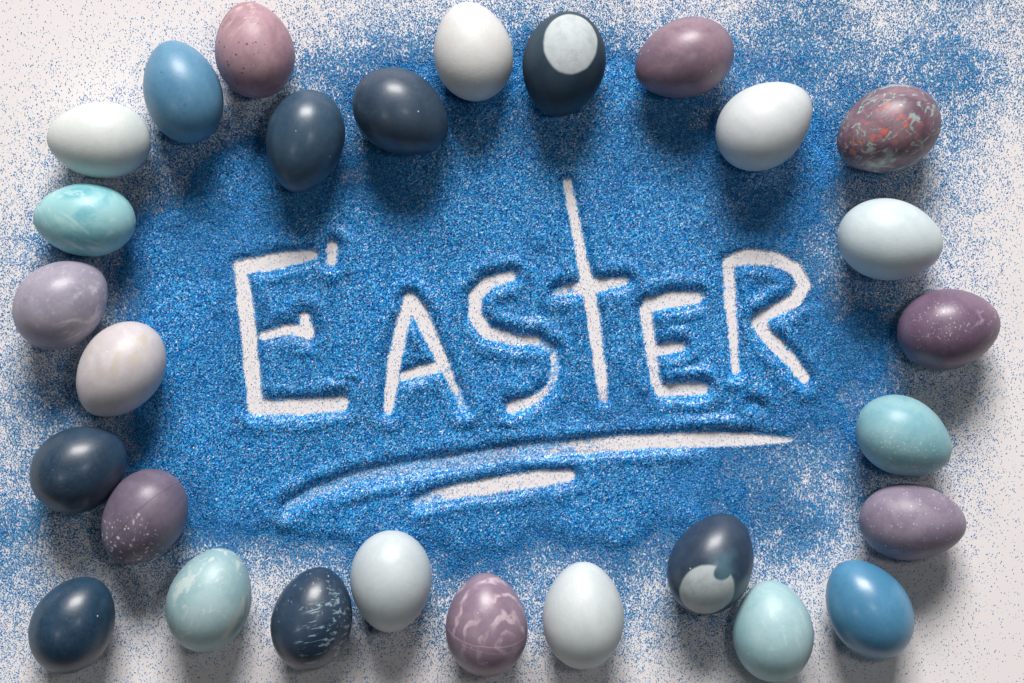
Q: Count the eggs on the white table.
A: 28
